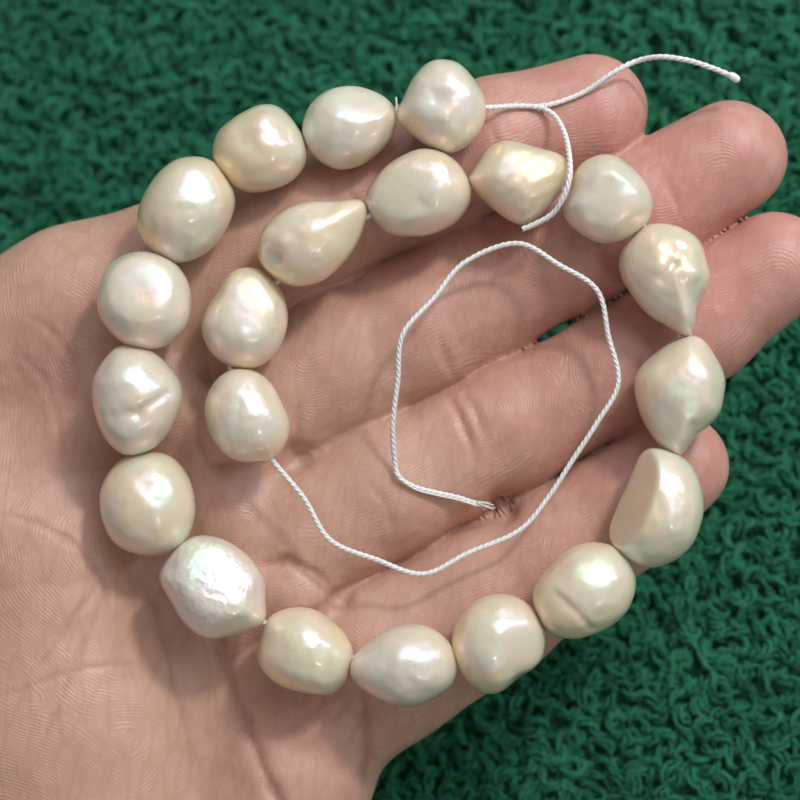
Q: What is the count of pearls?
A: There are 21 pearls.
